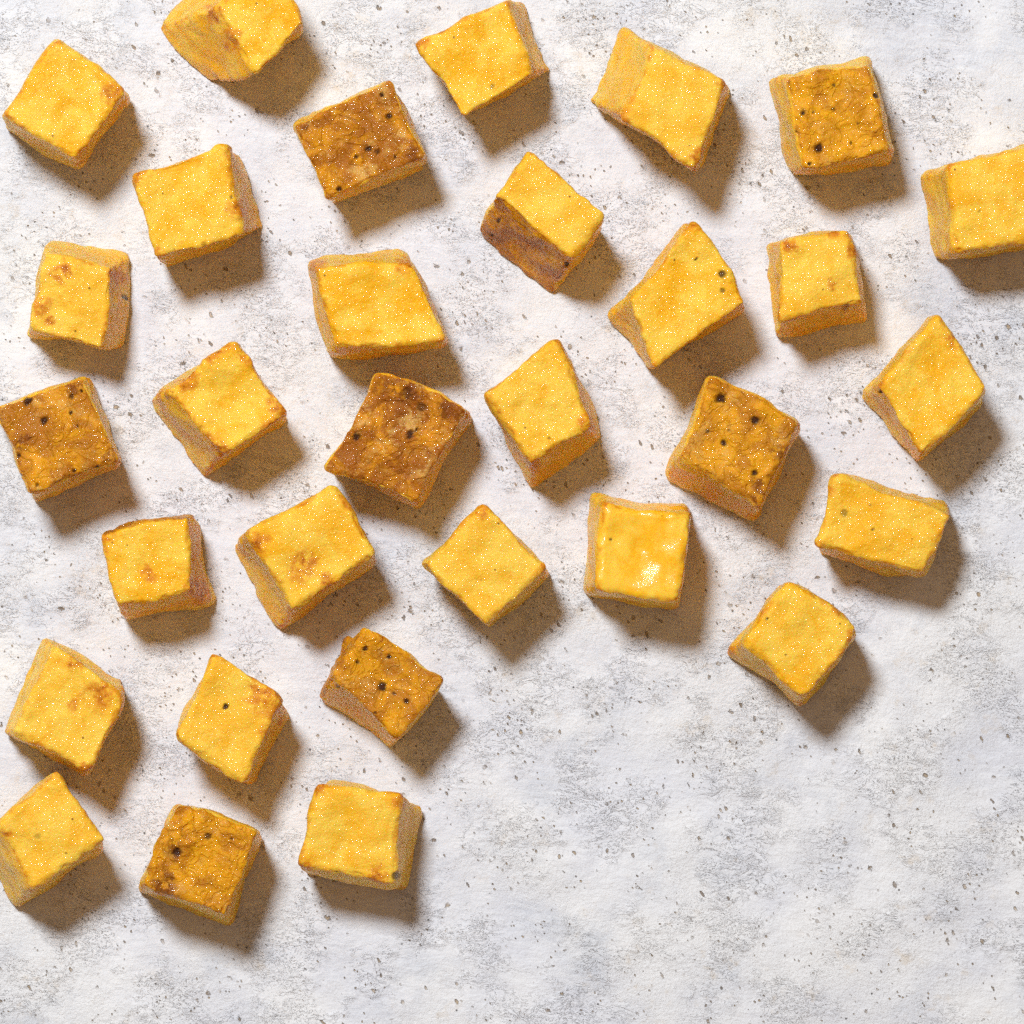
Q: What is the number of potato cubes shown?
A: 31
